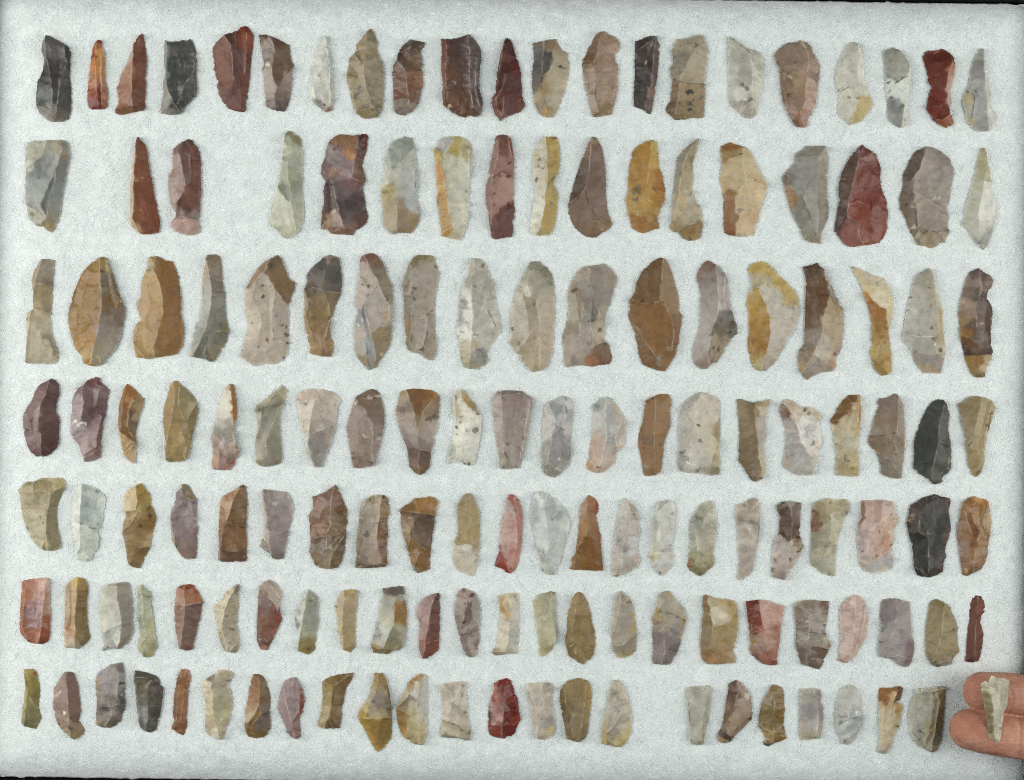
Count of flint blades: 147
